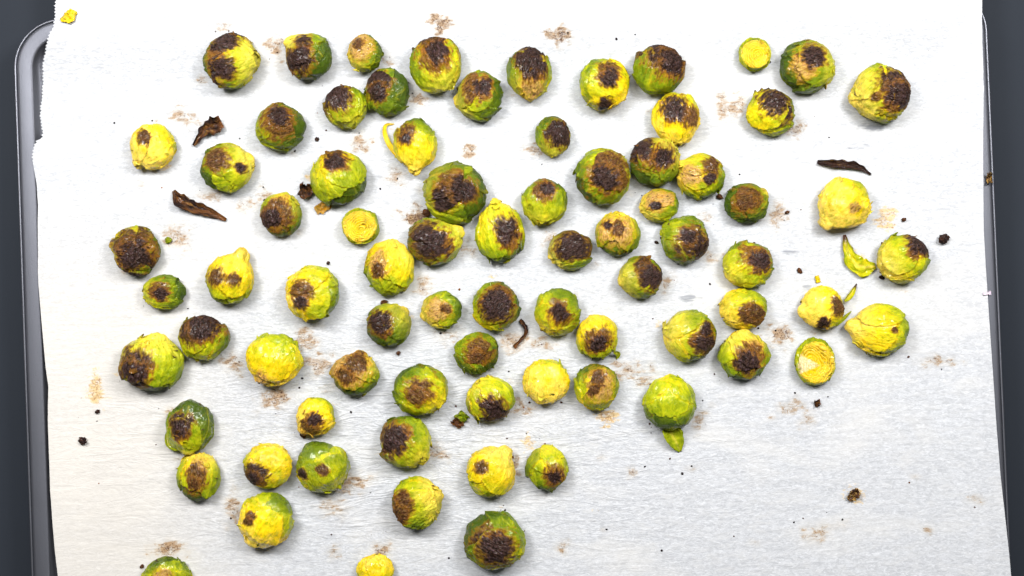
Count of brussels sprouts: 78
